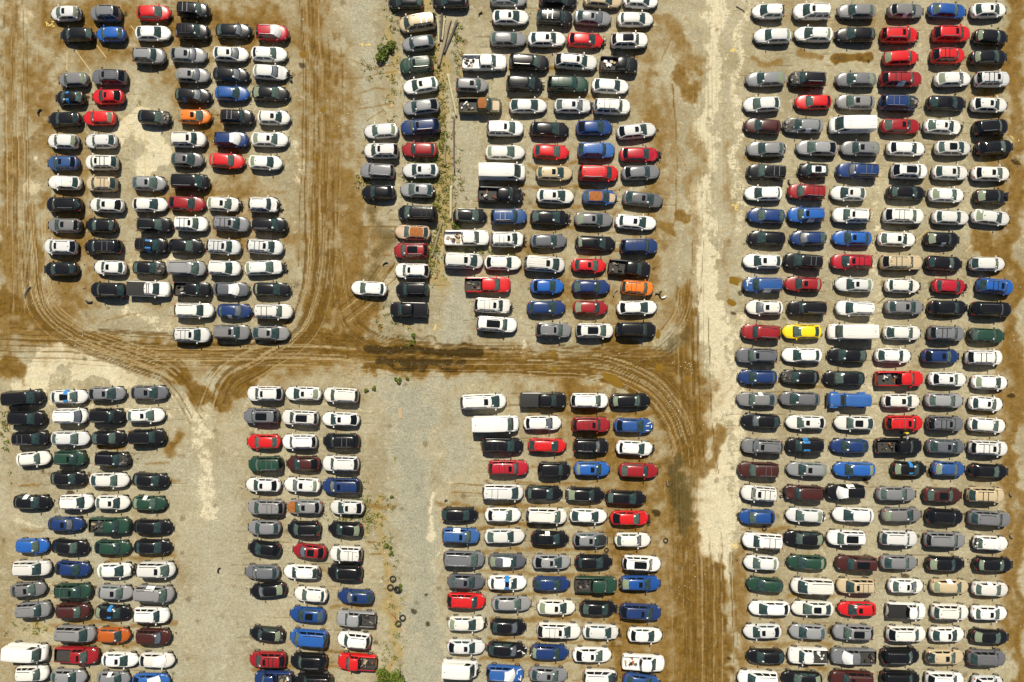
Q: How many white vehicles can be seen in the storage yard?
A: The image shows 179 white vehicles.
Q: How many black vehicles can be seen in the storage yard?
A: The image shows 115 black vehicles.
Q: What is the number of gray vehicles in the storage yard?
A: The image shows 77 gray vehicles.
